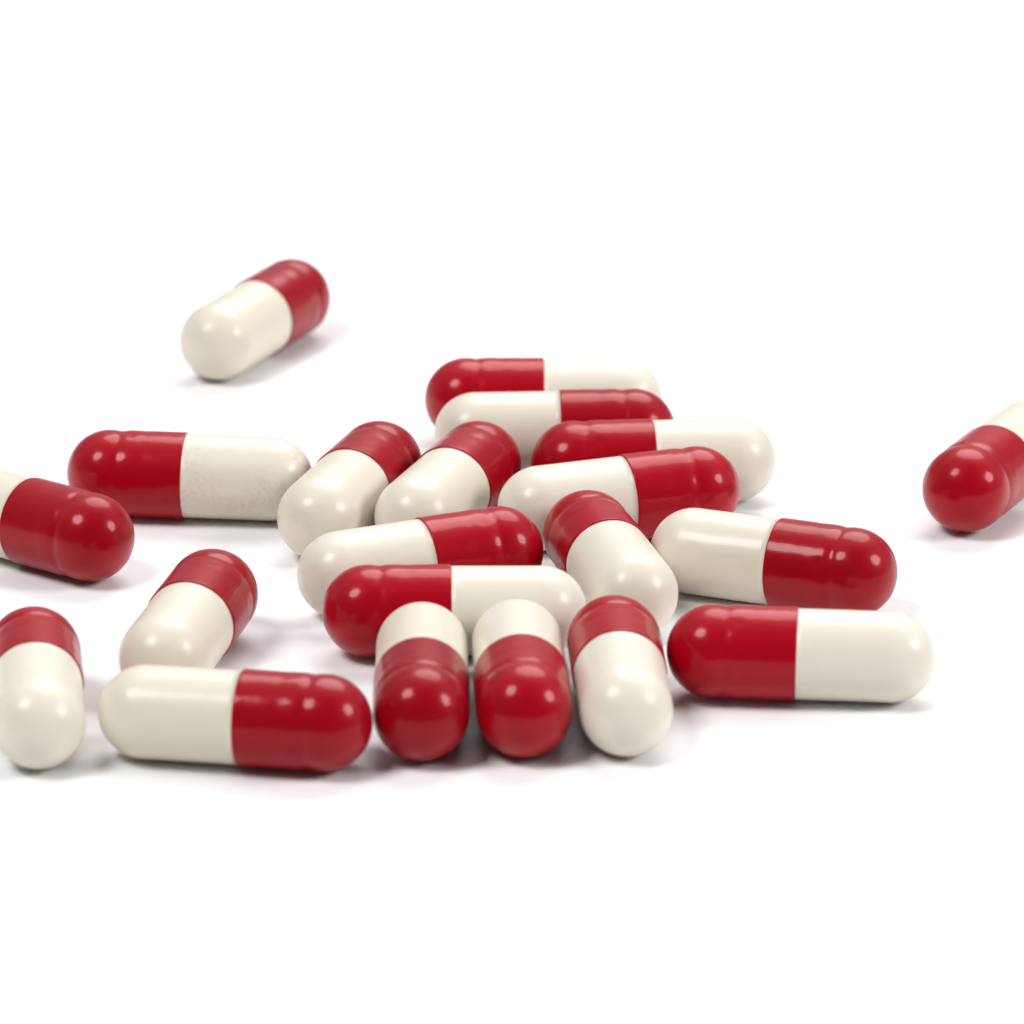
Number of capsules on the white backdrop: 21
